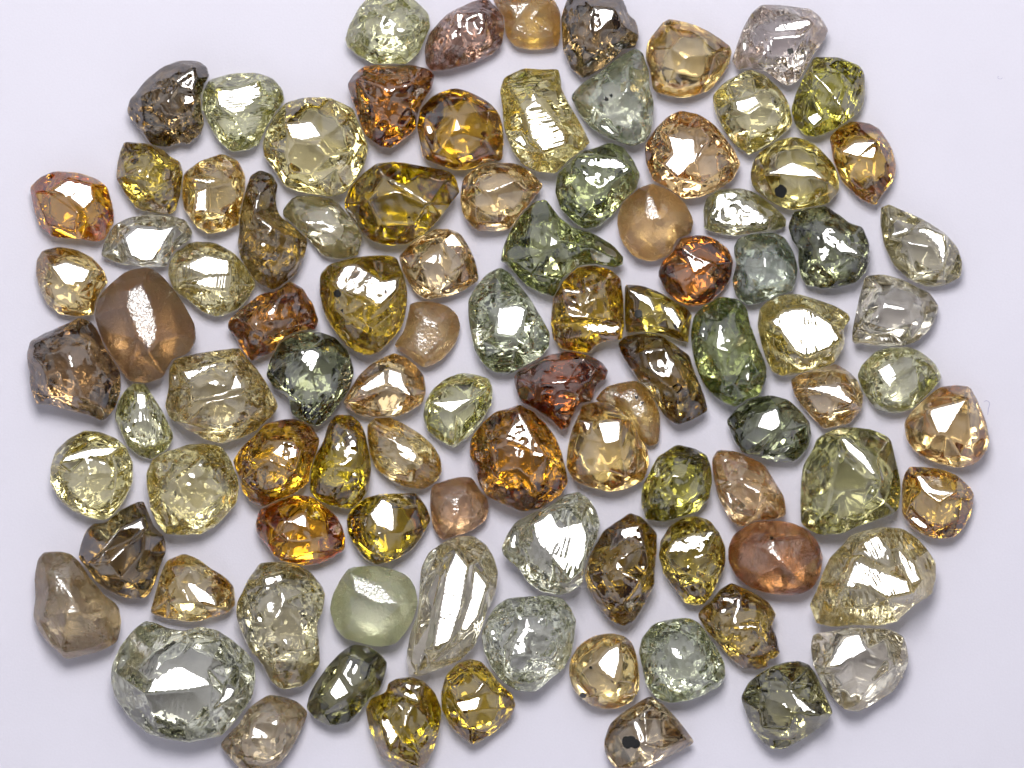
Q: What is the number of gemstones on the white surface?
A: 97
